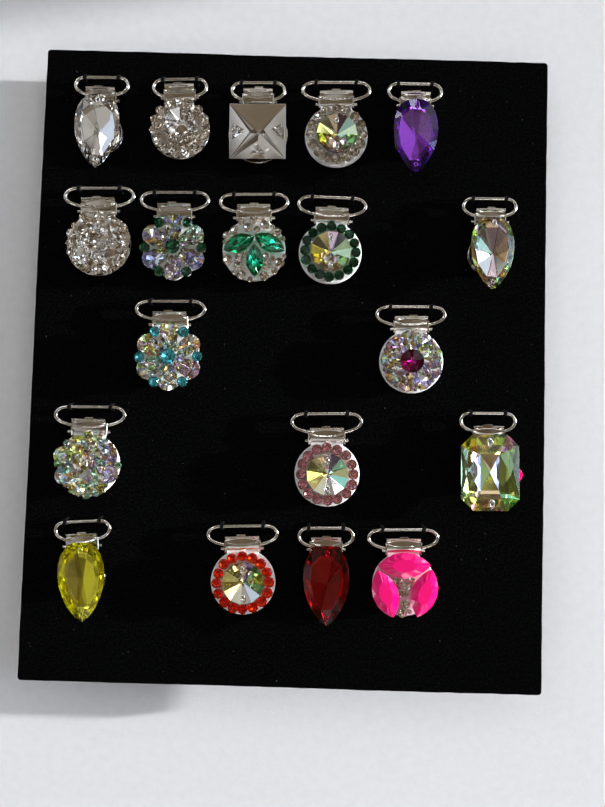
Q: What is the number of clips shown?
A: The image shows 19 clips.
